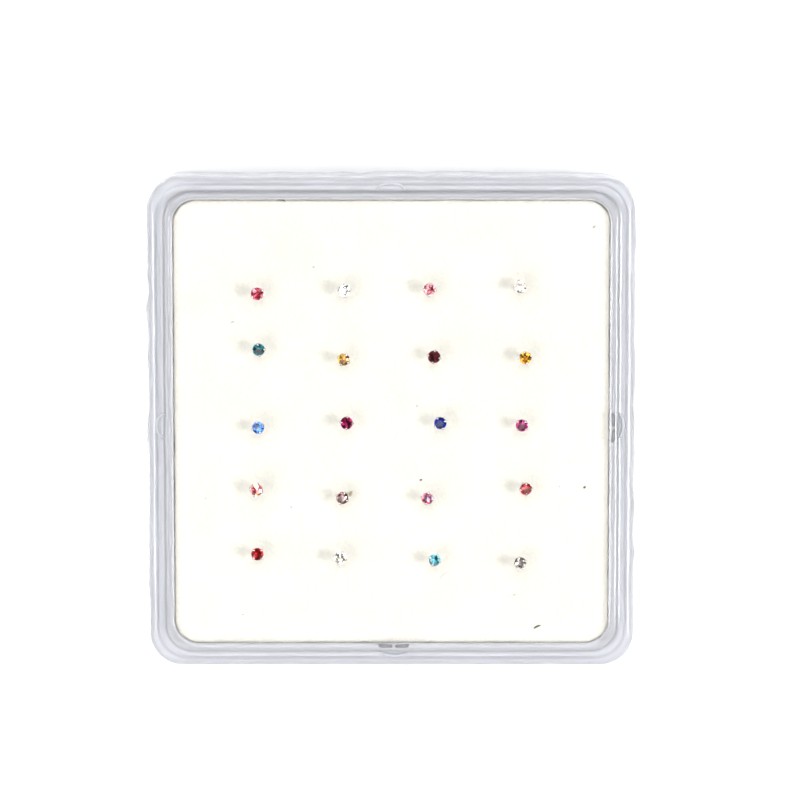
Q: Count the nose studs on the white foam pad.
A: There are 20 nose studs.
